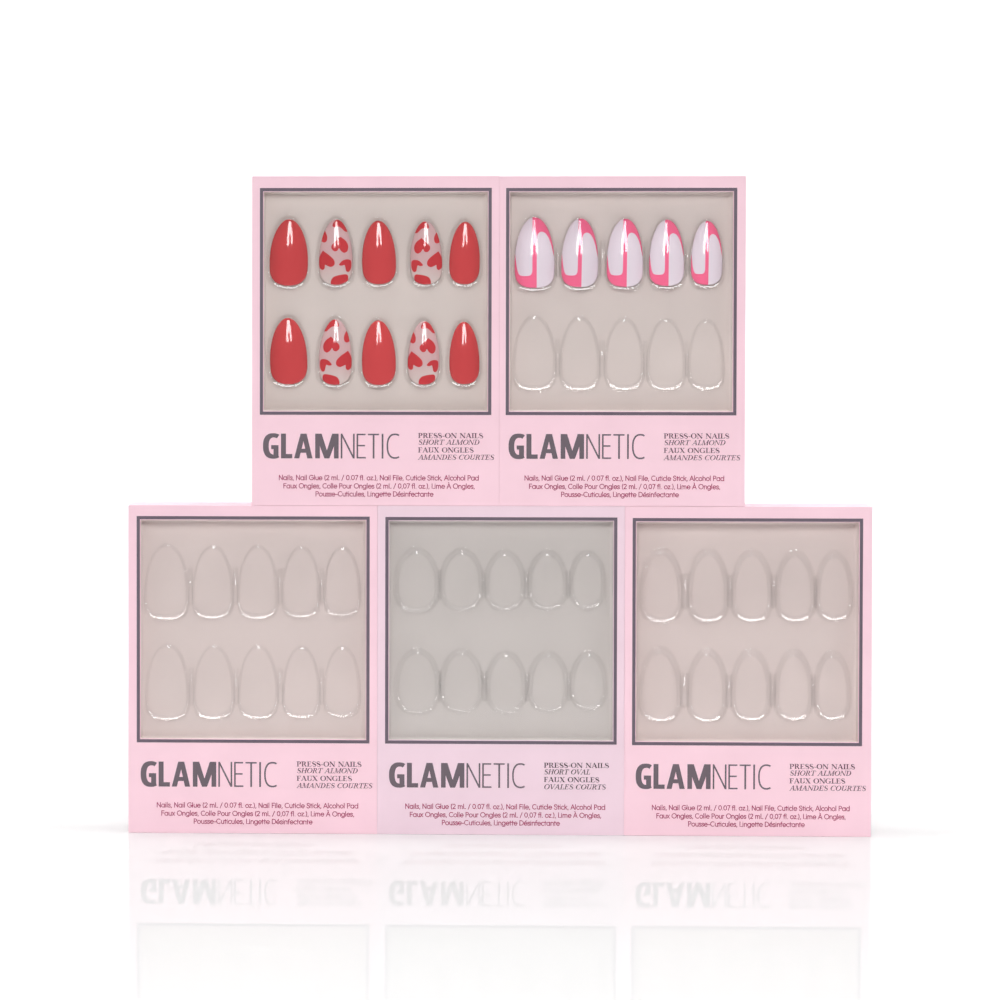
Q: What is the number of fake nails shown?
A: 15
